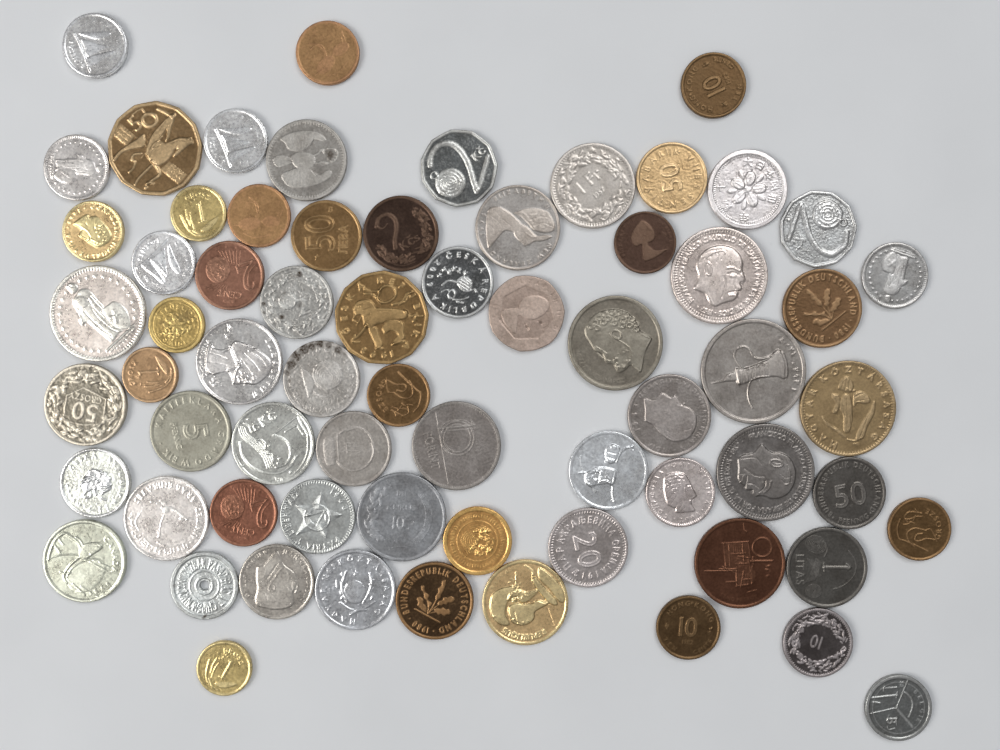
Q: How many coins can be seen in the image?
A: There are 67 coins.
